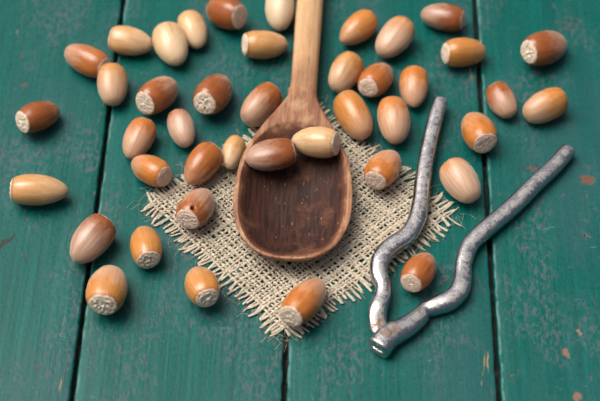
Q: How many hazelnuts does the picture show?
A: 42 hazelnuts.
